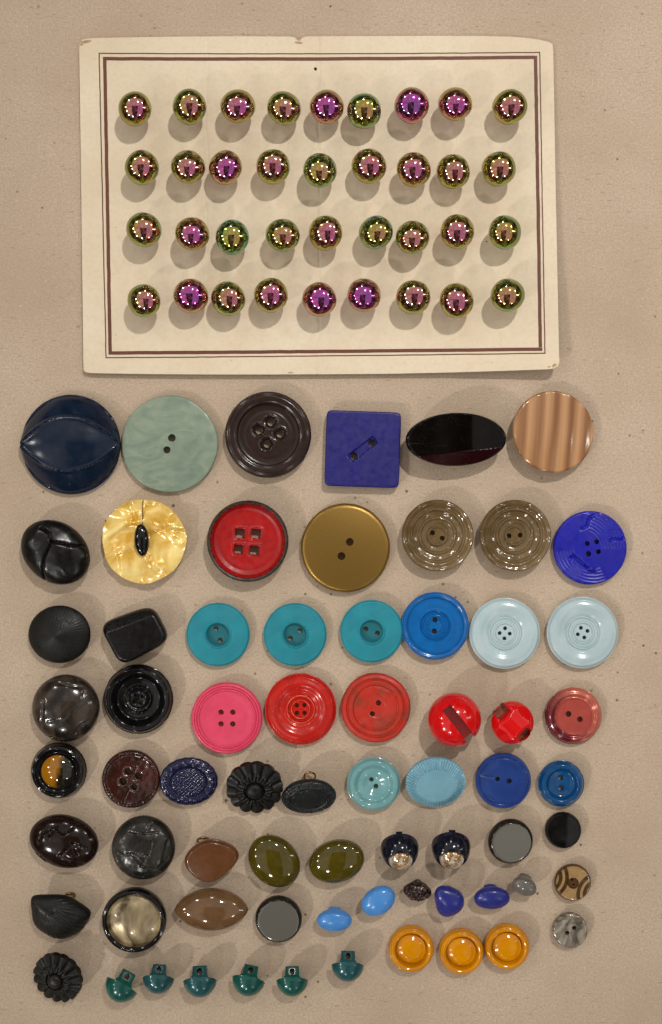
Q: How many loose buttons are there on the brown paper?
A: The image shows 69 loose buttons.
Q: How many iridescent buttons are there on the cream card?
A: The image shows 36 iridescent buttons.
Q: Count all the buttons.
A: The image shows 105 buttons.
